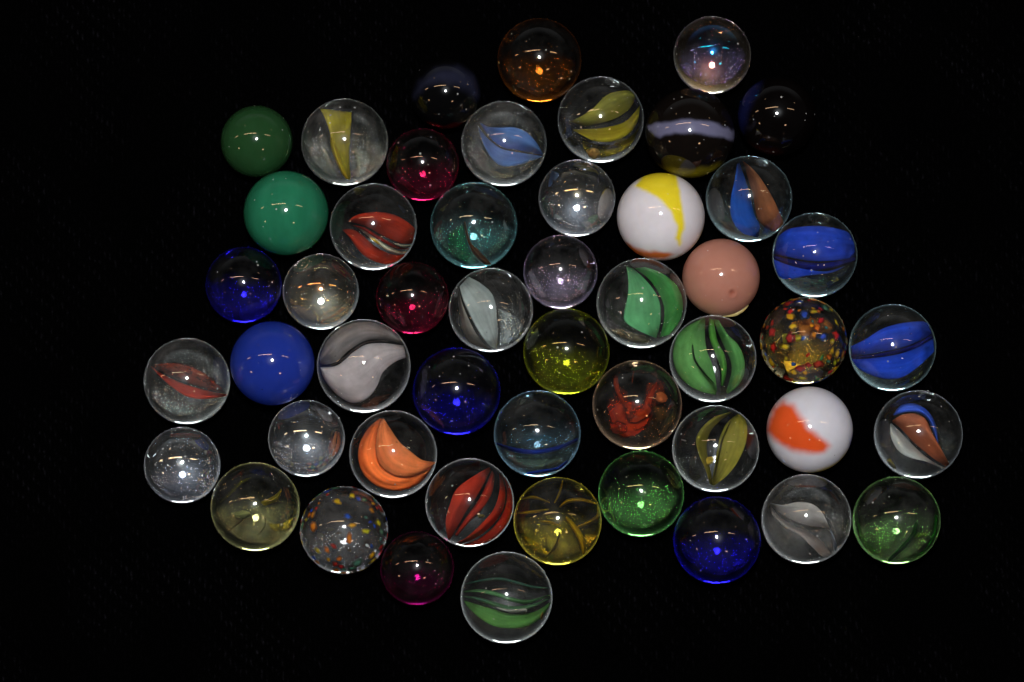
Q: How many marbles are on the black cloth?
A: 50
